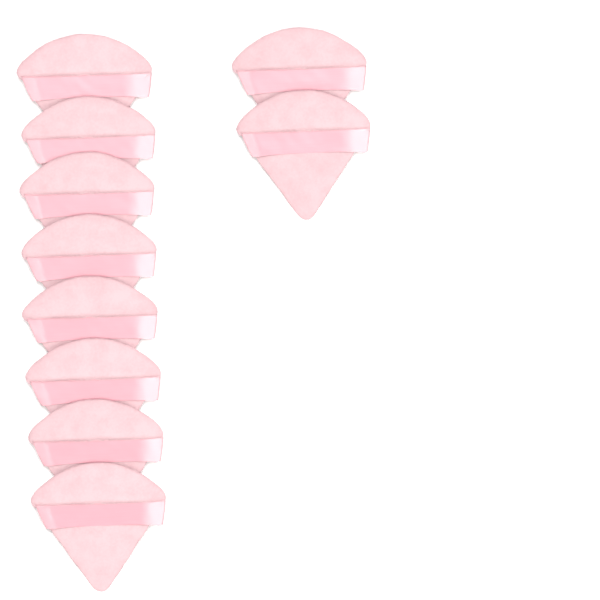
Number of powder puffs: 10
